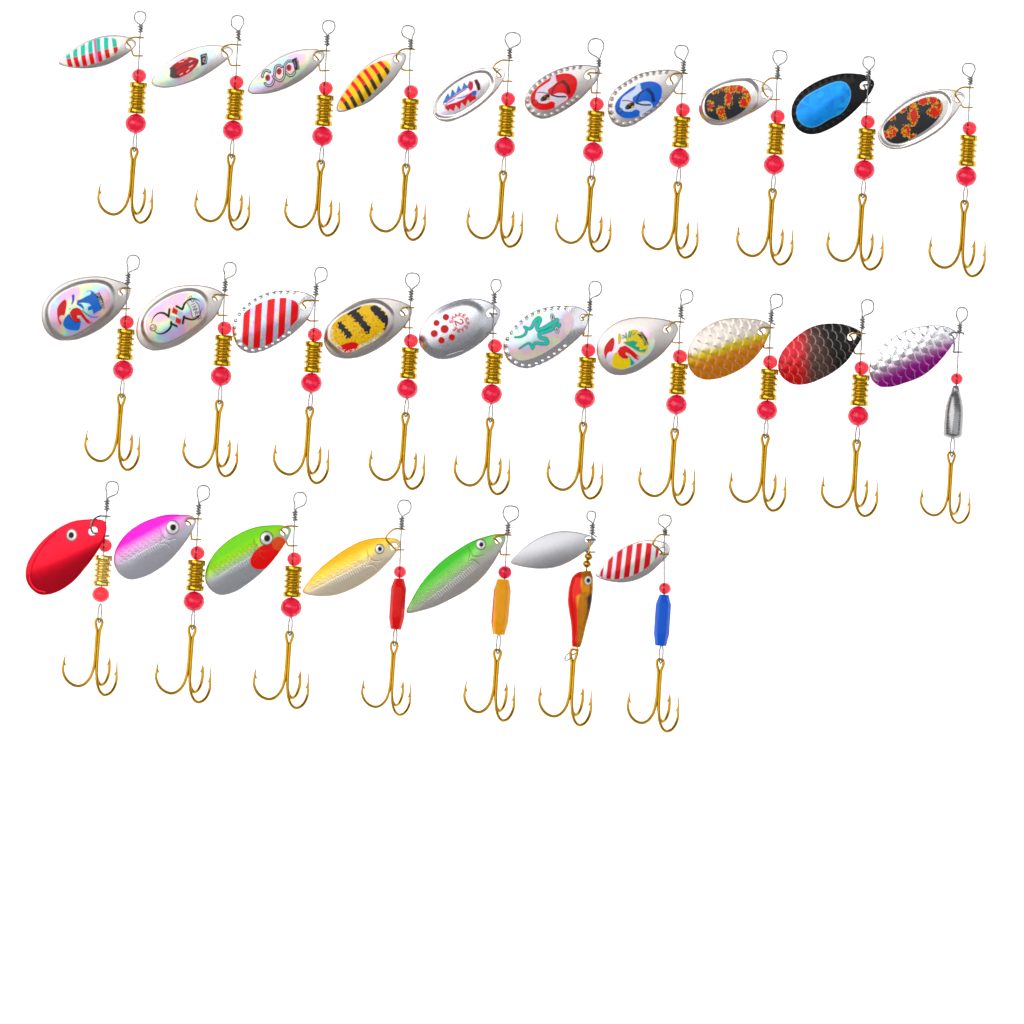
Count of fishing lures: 27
